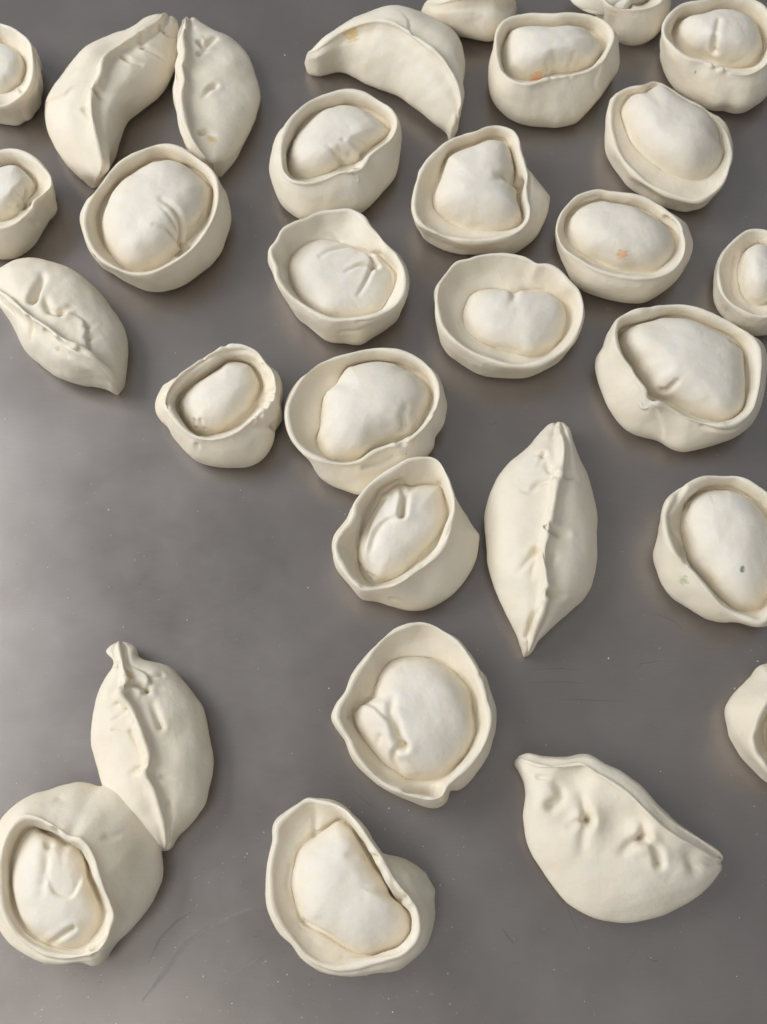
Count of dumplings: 30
